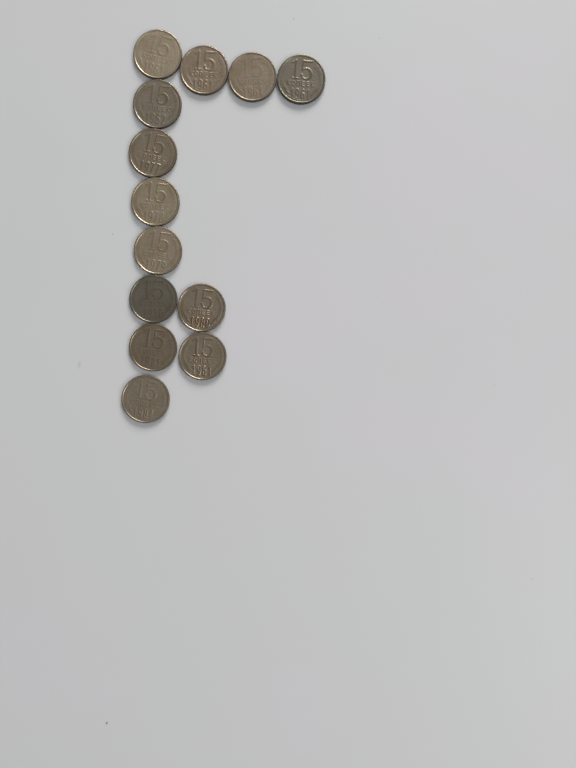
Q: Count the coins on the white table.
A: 13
